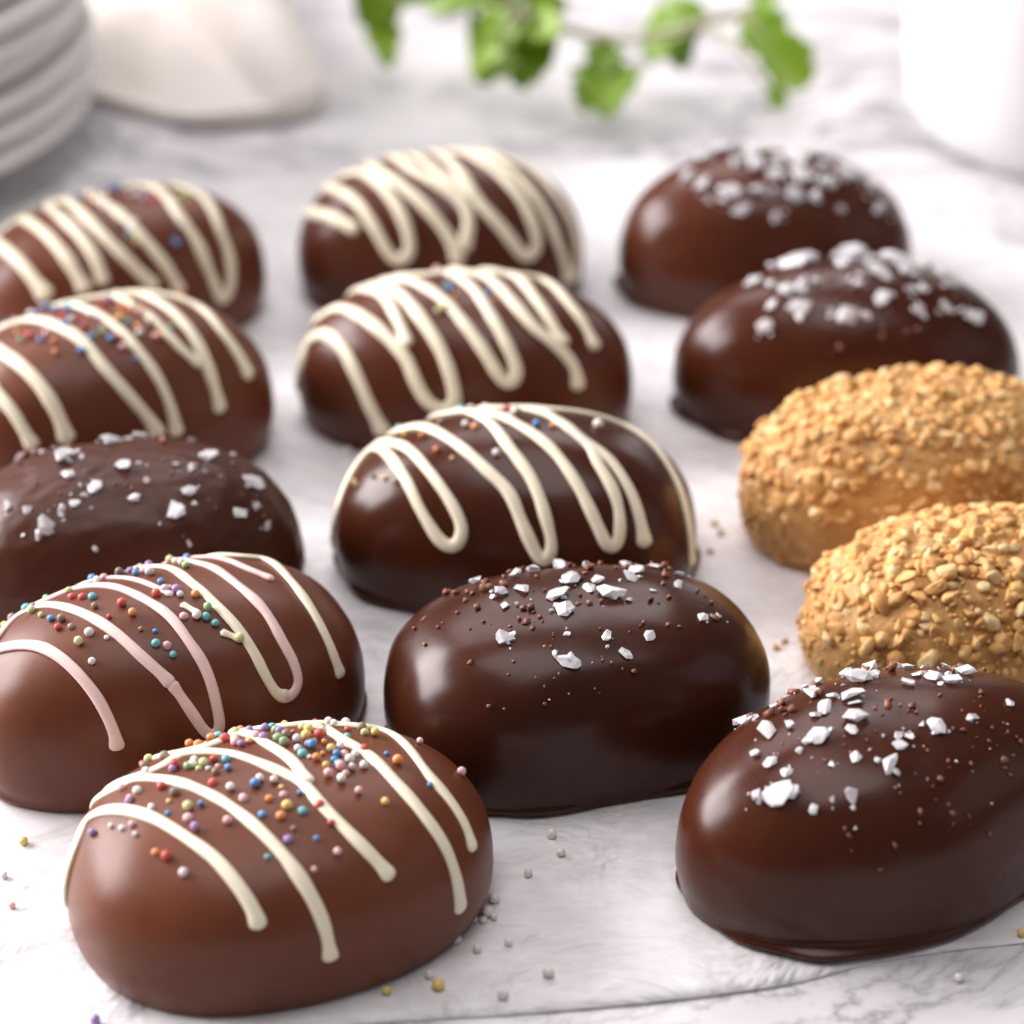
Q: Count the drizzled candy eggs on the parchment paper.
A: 7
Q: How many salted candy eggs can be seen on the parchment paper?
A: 5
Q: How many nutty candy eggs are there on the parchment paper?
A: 2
